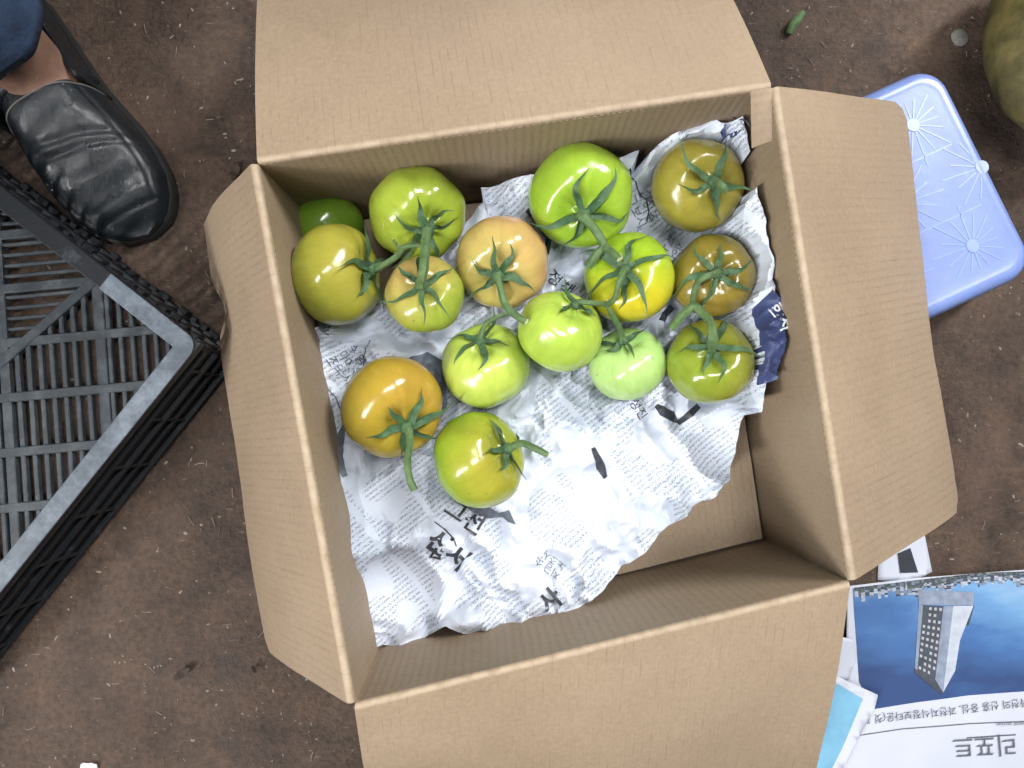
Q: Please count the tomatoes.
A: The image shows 15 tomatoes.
